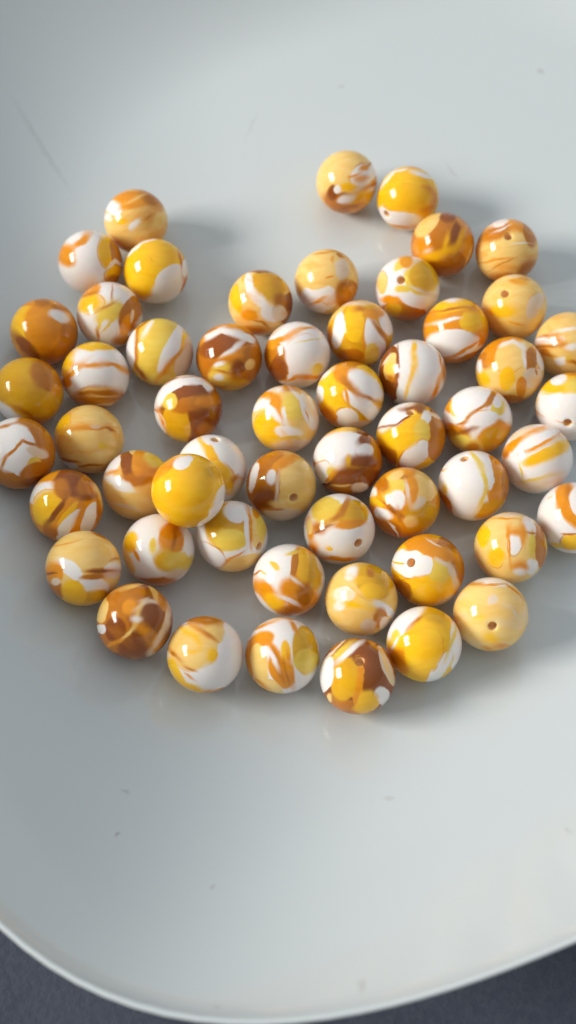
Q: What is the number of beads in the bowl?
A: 55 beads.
